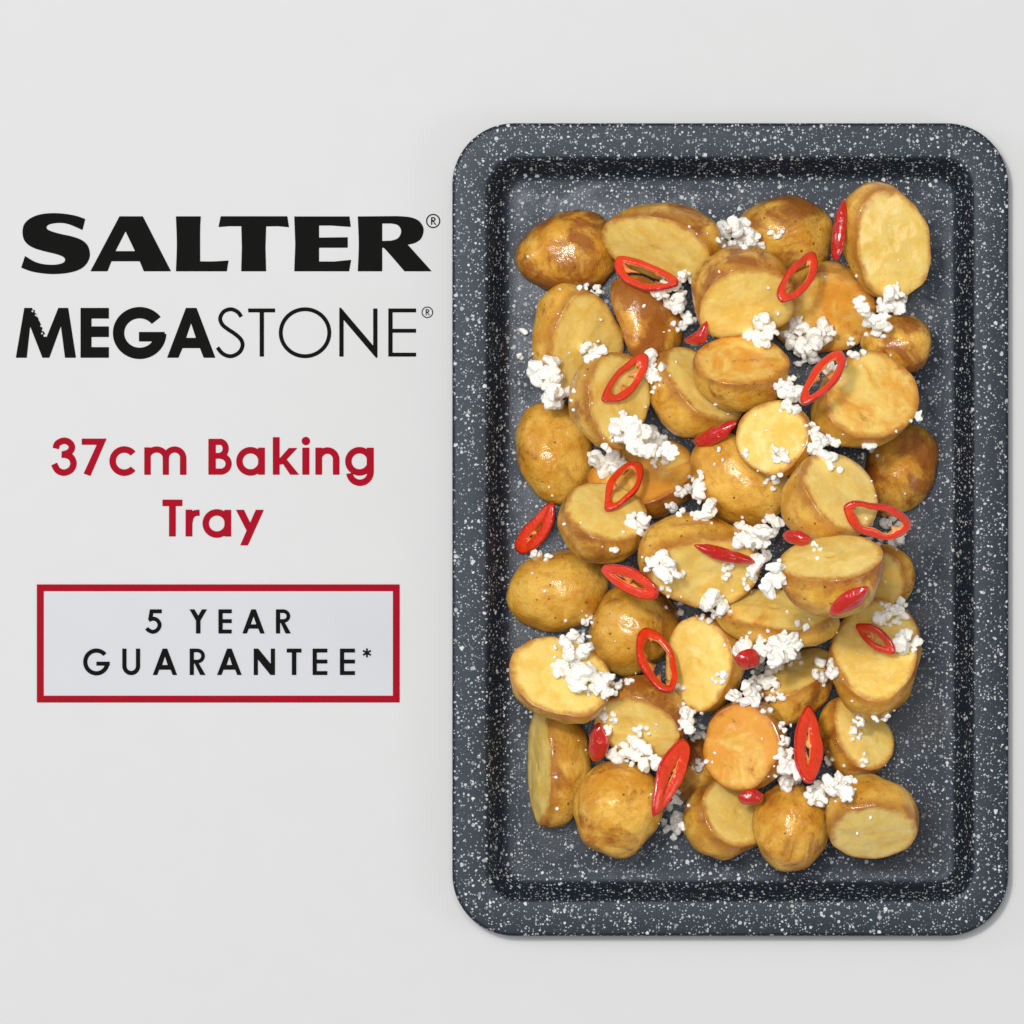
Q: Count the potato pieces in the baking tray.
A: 39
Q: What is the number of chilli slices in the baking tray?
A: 21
